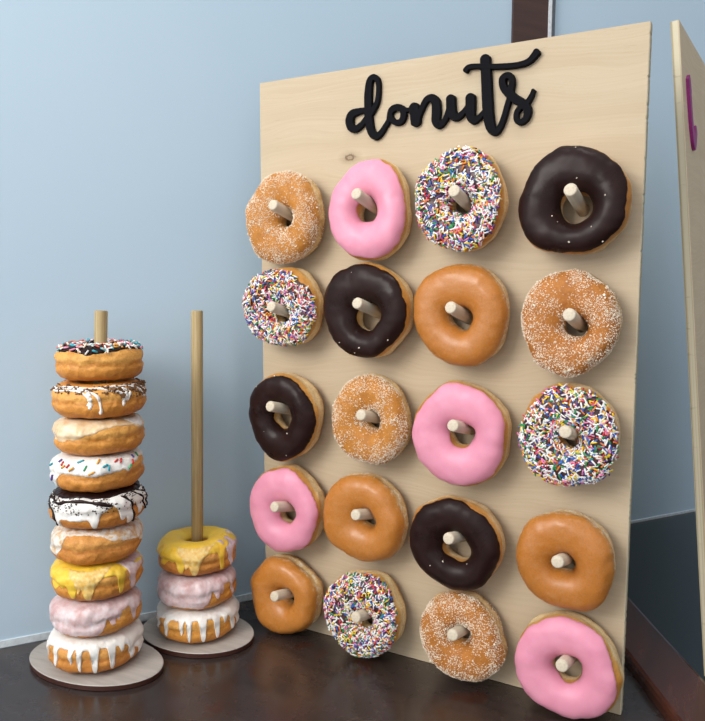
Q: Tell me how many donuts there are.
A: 32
